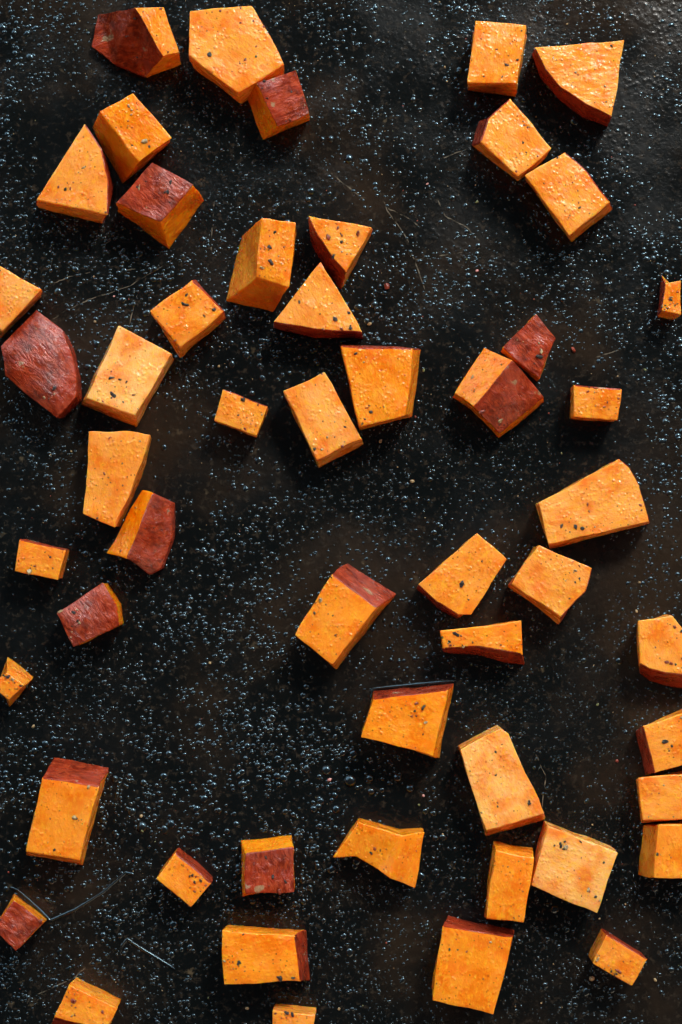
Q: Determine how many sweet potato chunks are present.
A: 52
